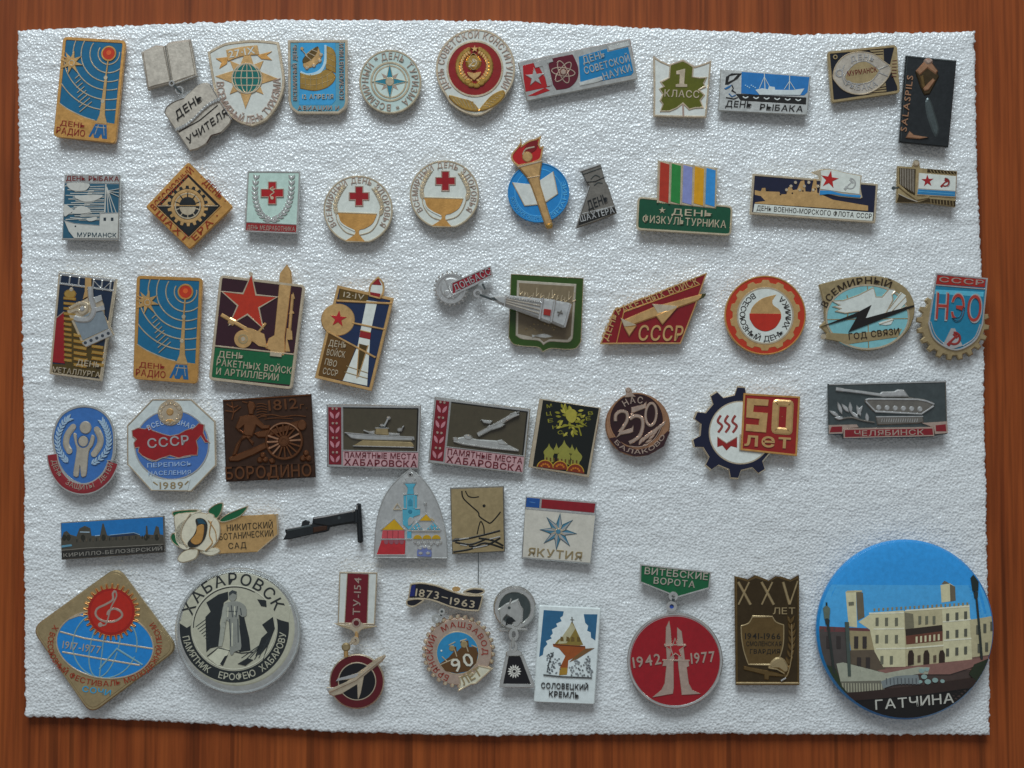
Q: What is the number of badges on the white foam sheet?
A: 55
